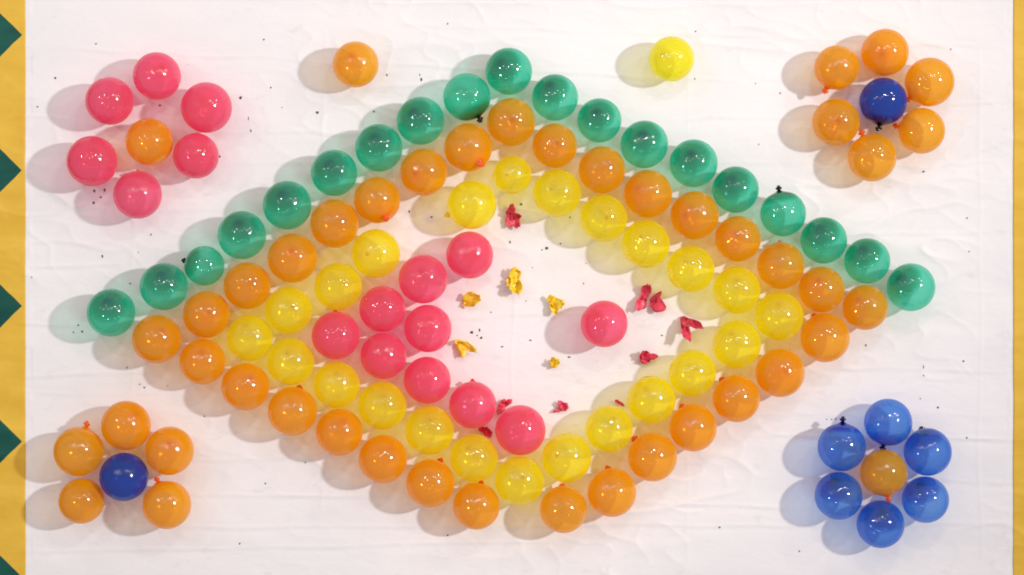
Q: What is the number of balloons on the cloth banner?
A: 112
